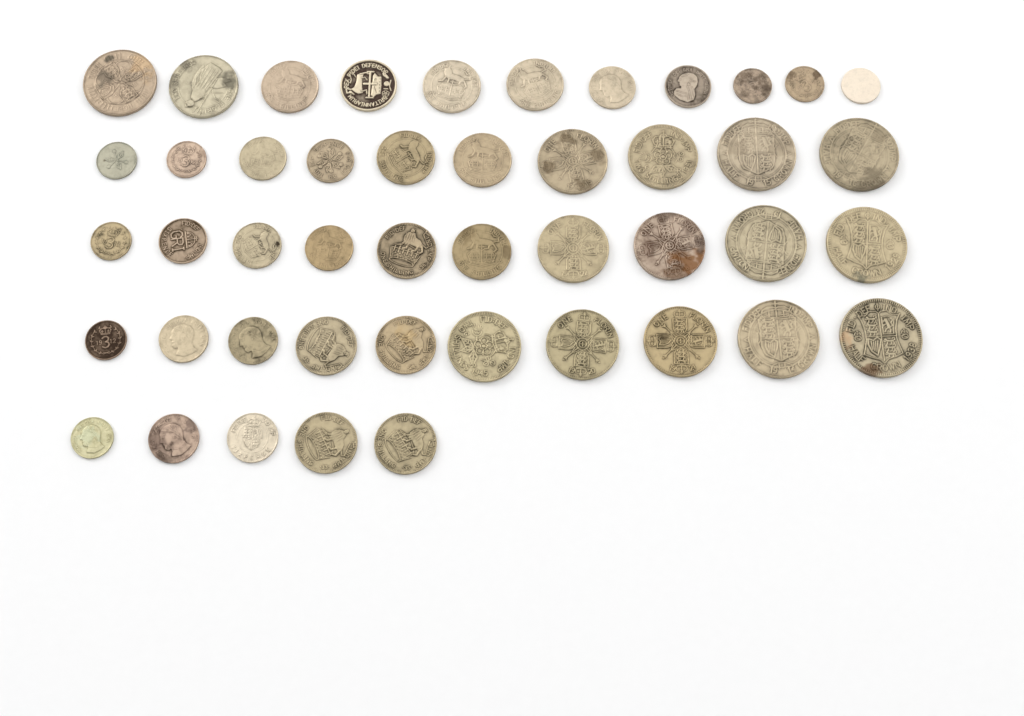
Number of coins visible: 46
